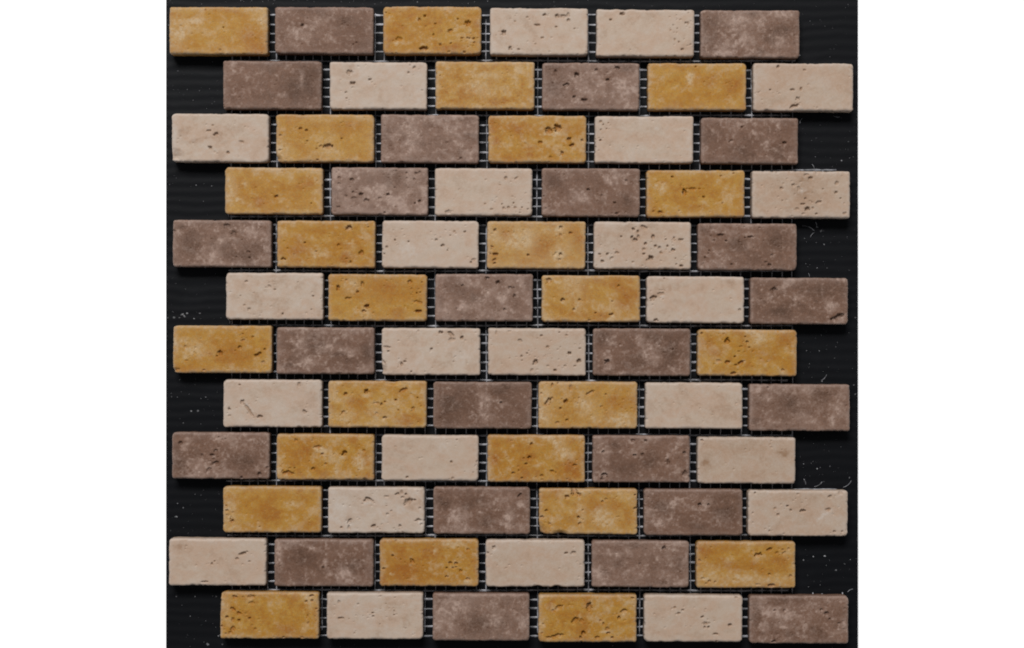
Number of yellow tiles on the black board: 24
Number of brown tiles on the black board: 24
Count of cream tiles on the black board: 24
